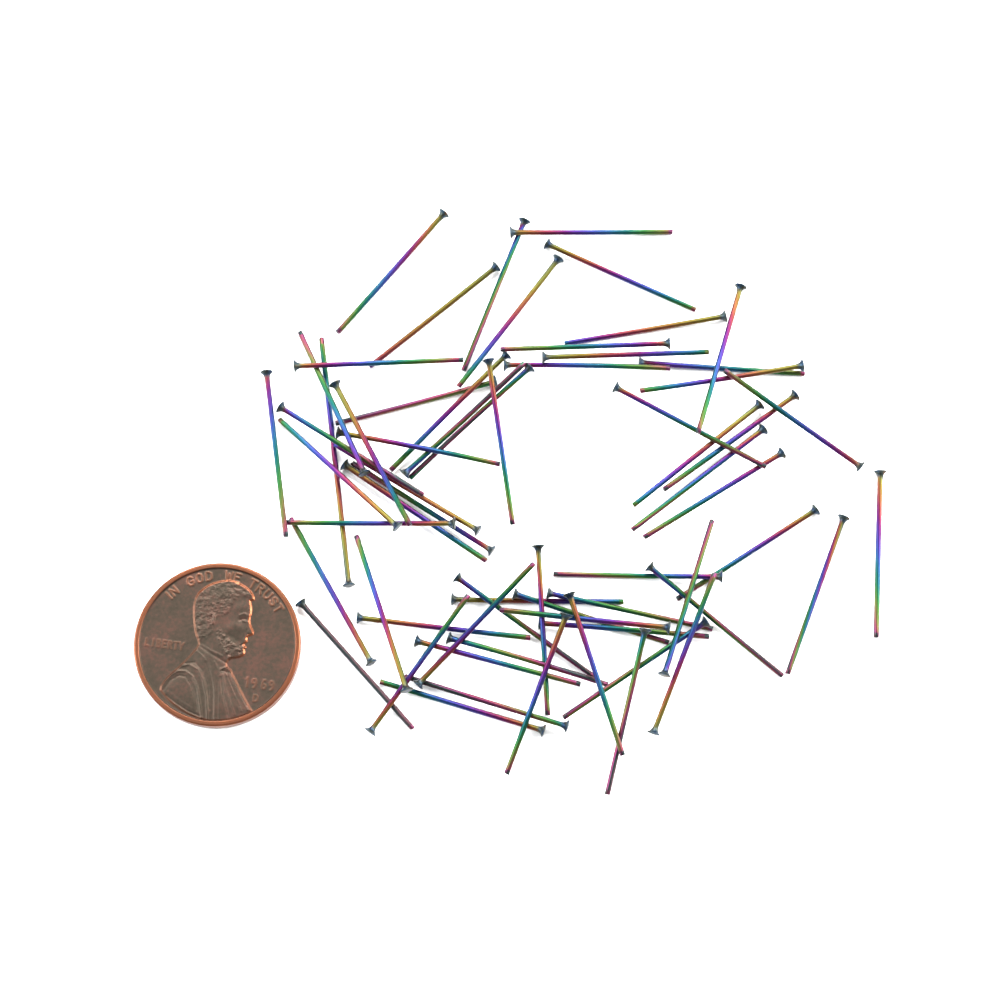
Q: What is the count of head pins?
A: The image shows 64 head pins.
